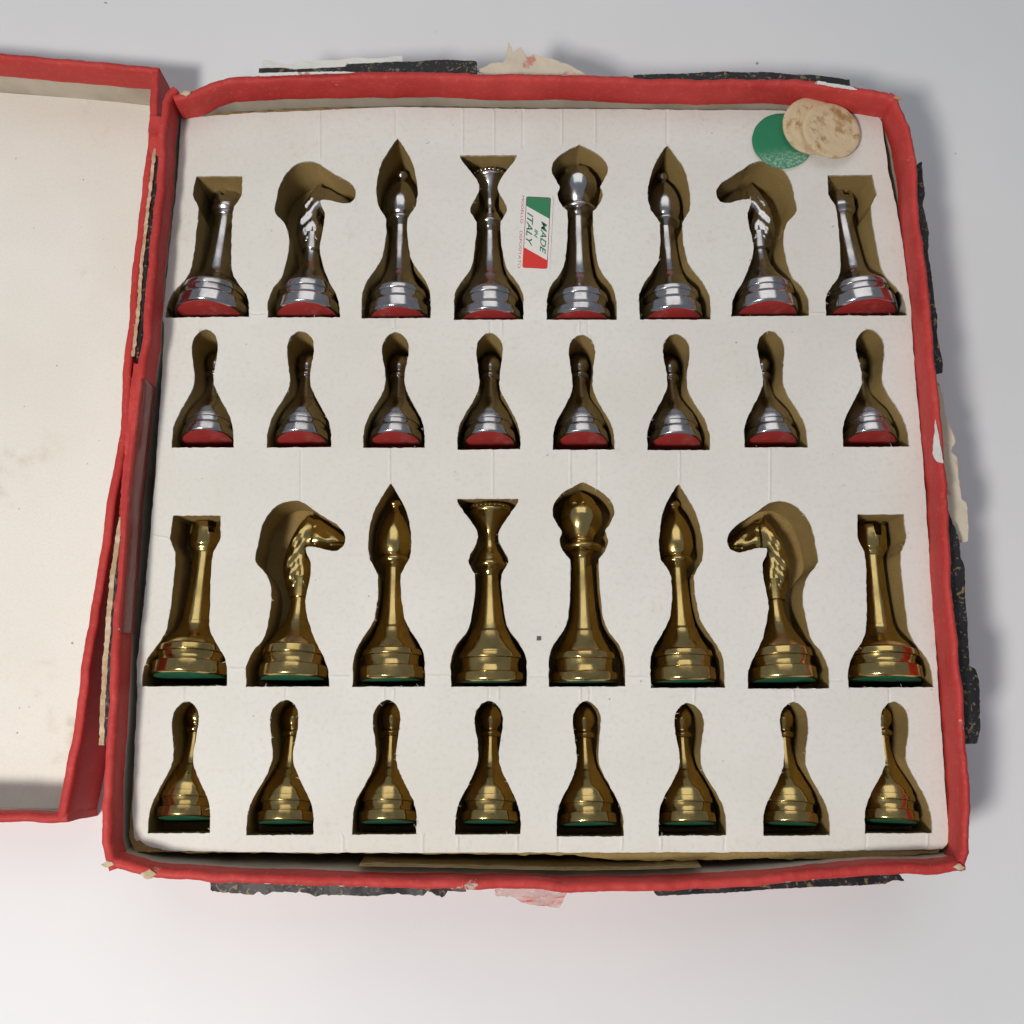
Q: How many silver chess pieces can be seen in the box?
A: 16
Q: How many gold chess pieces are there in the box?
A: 16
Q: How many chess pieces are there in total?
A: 32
